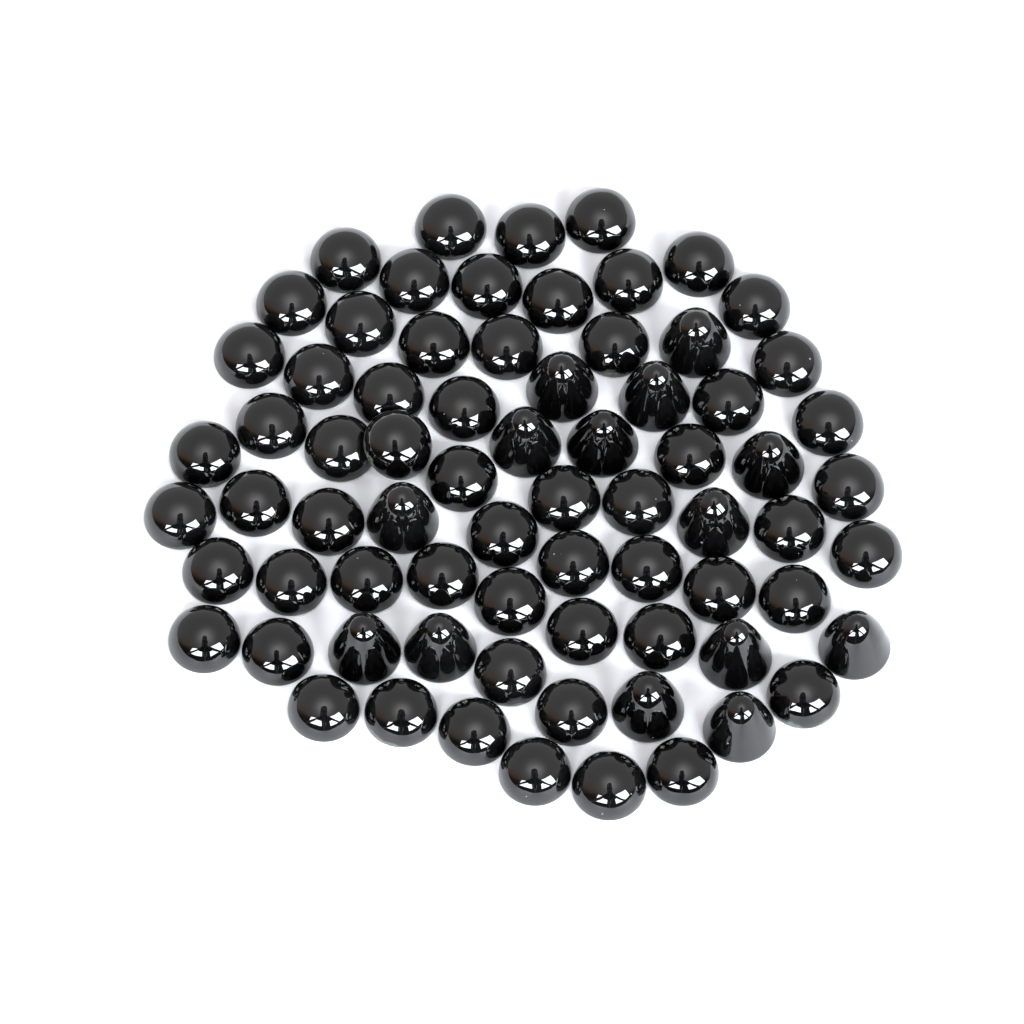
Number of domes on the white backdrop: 59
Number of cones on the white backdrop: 14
